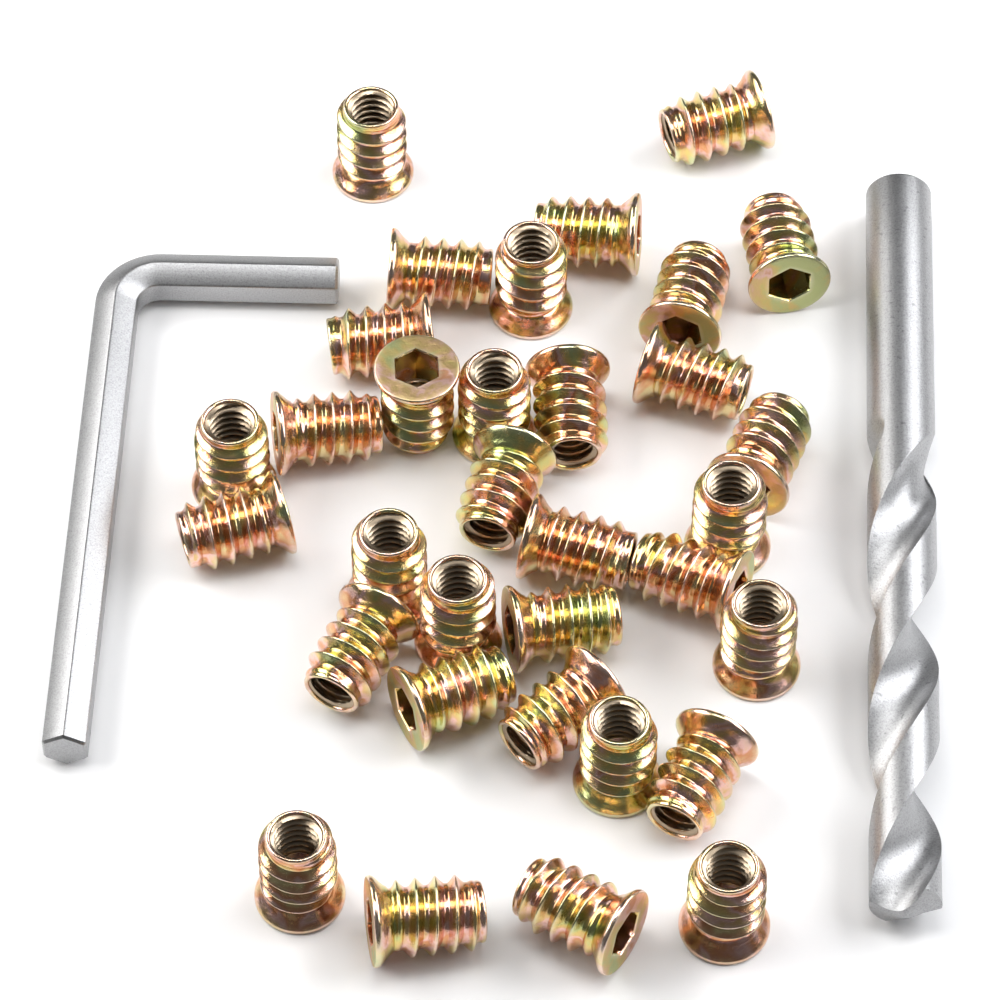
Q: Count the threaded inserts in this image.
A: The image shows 33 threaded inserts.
